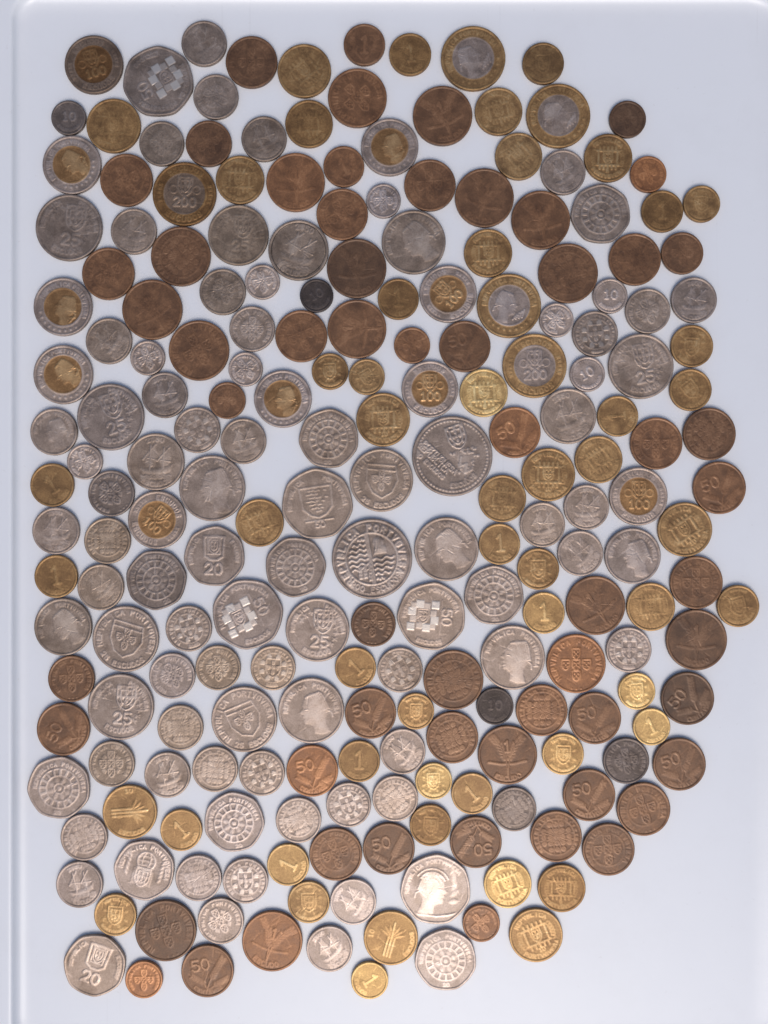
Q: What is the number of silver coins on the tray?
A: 95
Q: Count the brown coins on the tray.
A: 59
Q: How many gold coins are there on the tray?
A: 51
